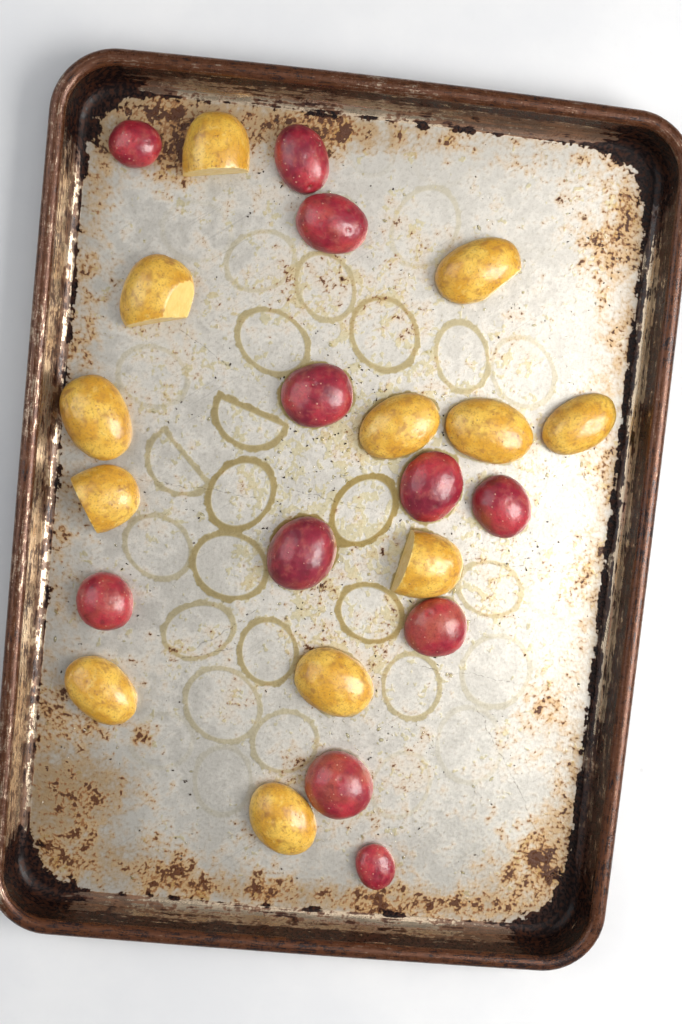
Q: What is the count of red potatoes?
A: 11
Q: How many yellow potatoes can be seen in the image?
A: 12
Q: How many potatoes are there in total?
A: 23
